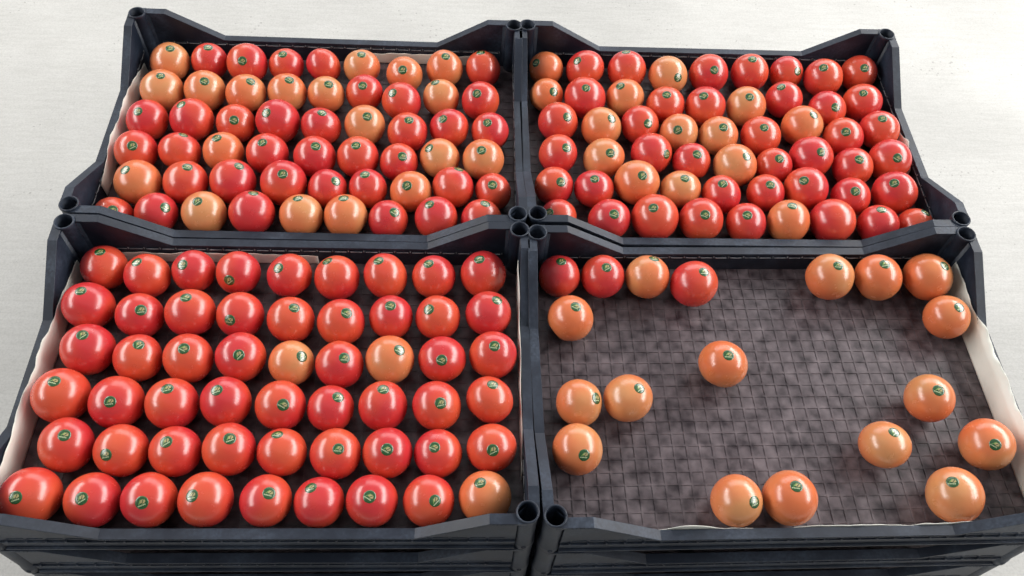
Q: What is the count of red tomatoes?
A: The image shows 129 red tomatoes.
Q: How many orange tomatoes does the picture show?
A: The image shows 52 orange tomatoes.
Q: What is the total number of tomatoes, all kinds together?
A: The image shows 181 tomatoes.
